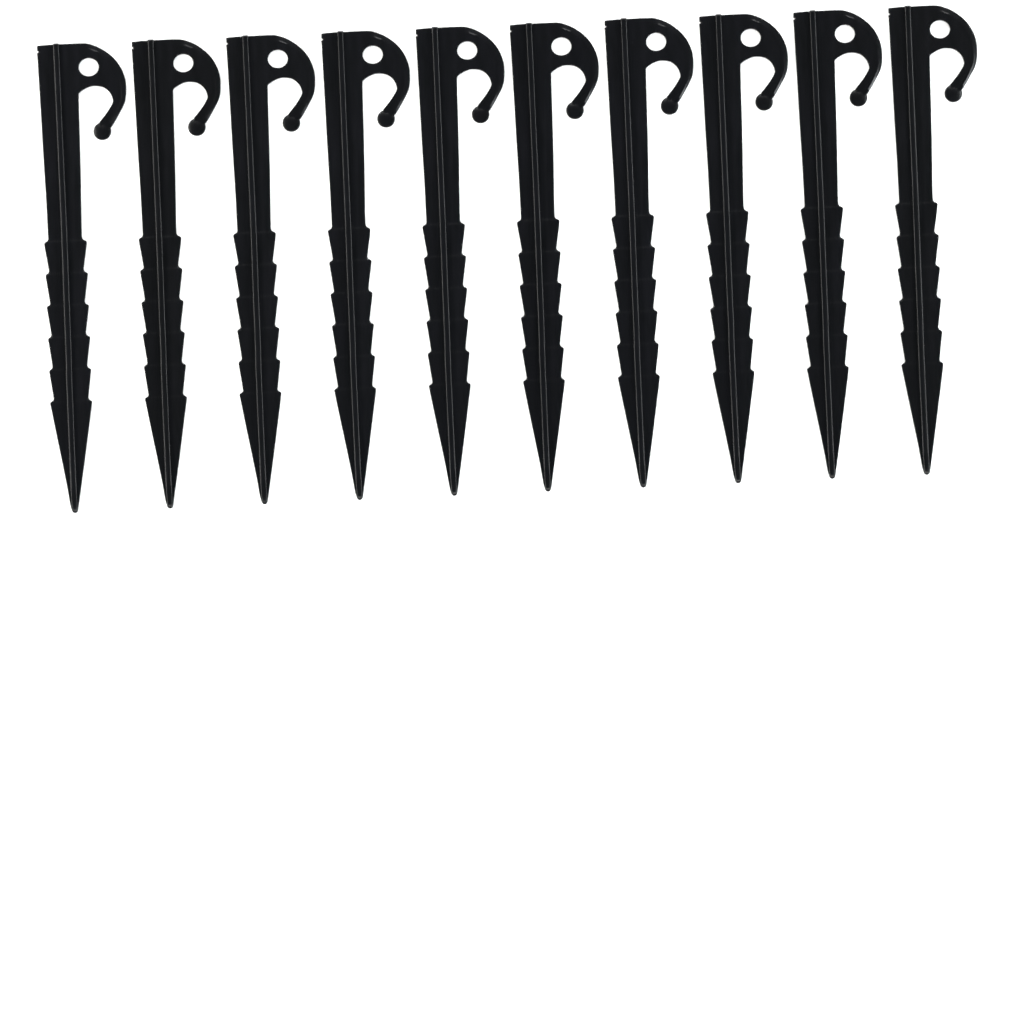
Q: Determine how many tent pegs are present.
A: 10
